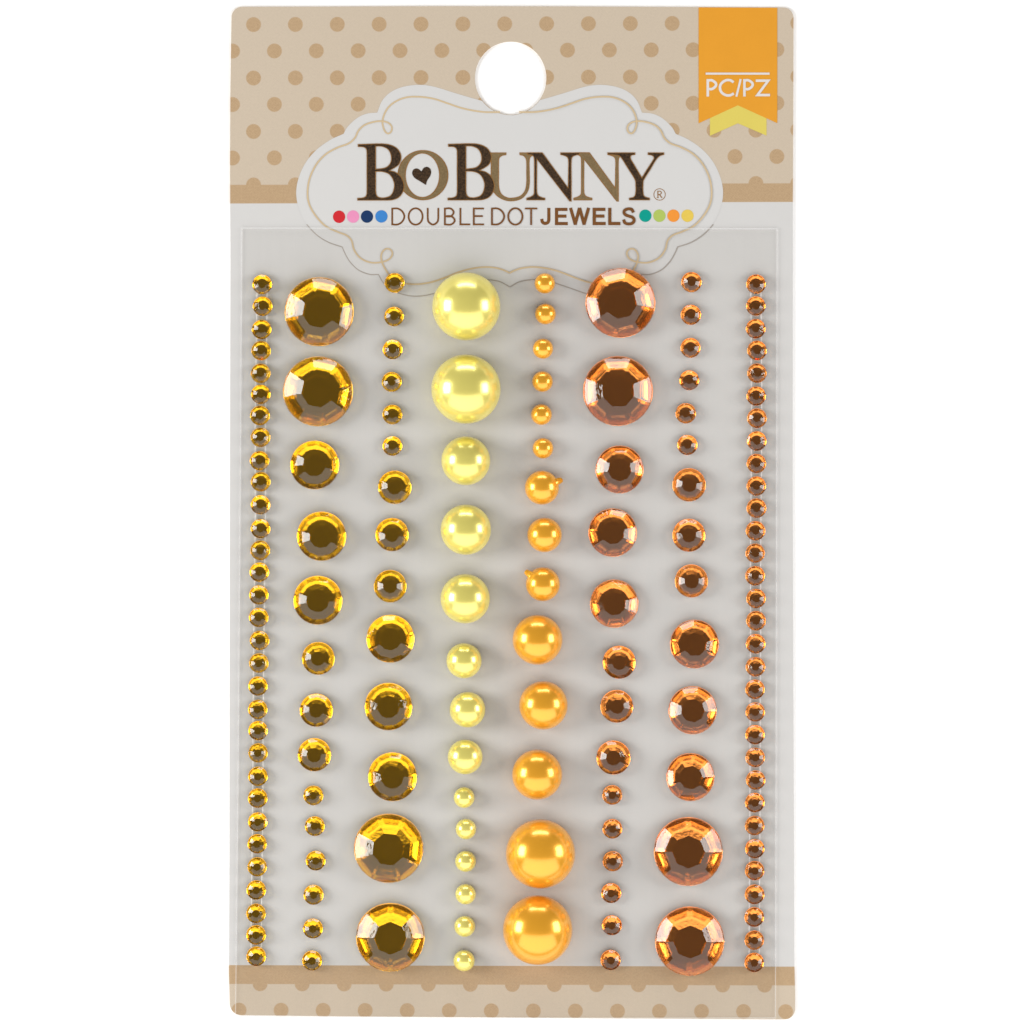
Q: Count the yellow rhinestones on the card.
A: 59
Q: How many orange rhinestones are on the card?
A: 59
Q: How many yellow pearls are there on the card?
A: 14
